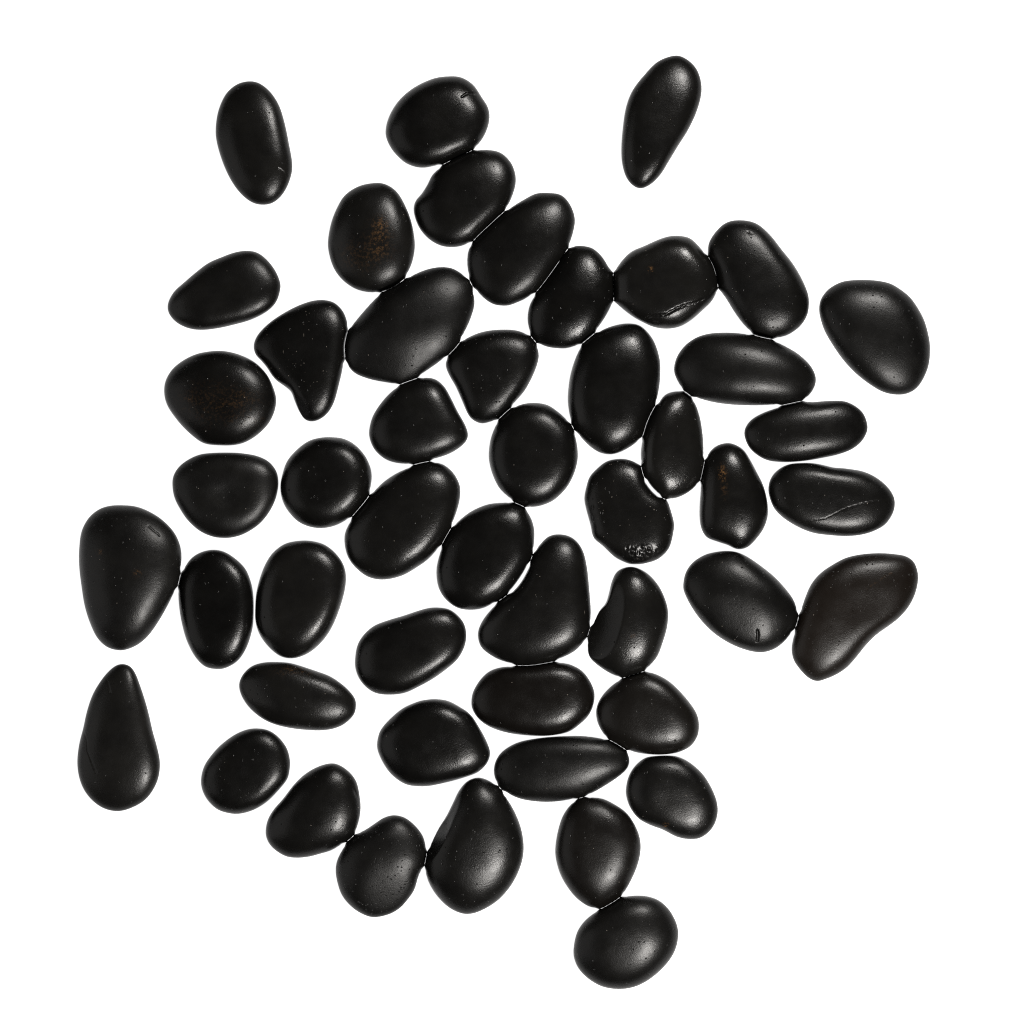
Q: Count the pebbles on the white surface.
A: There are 49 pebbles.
